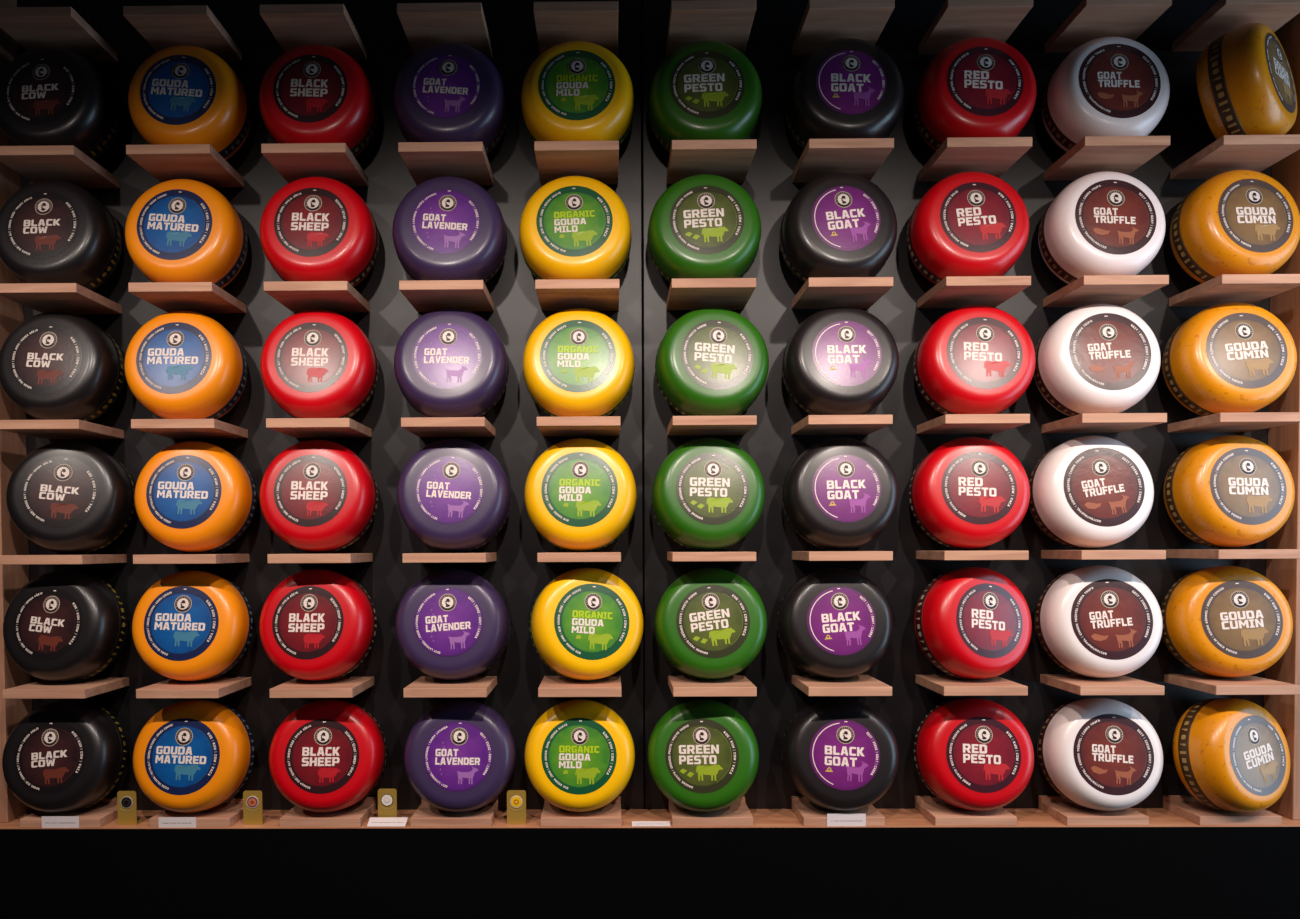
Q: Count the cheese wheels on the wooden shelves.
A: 60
